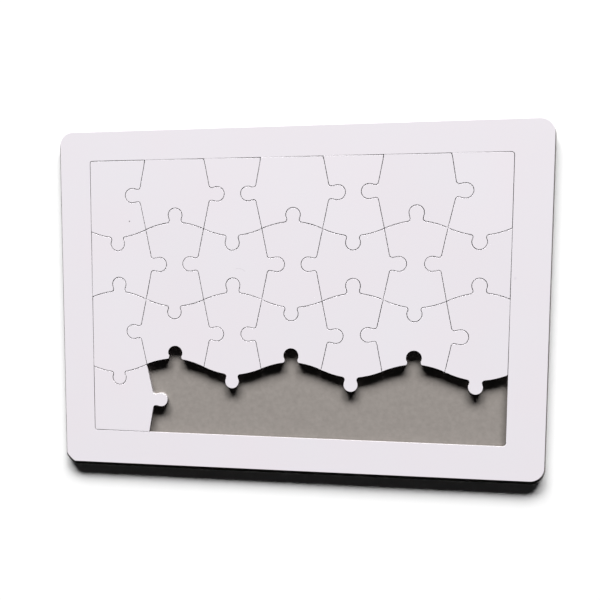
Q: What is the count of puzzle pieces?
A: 22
